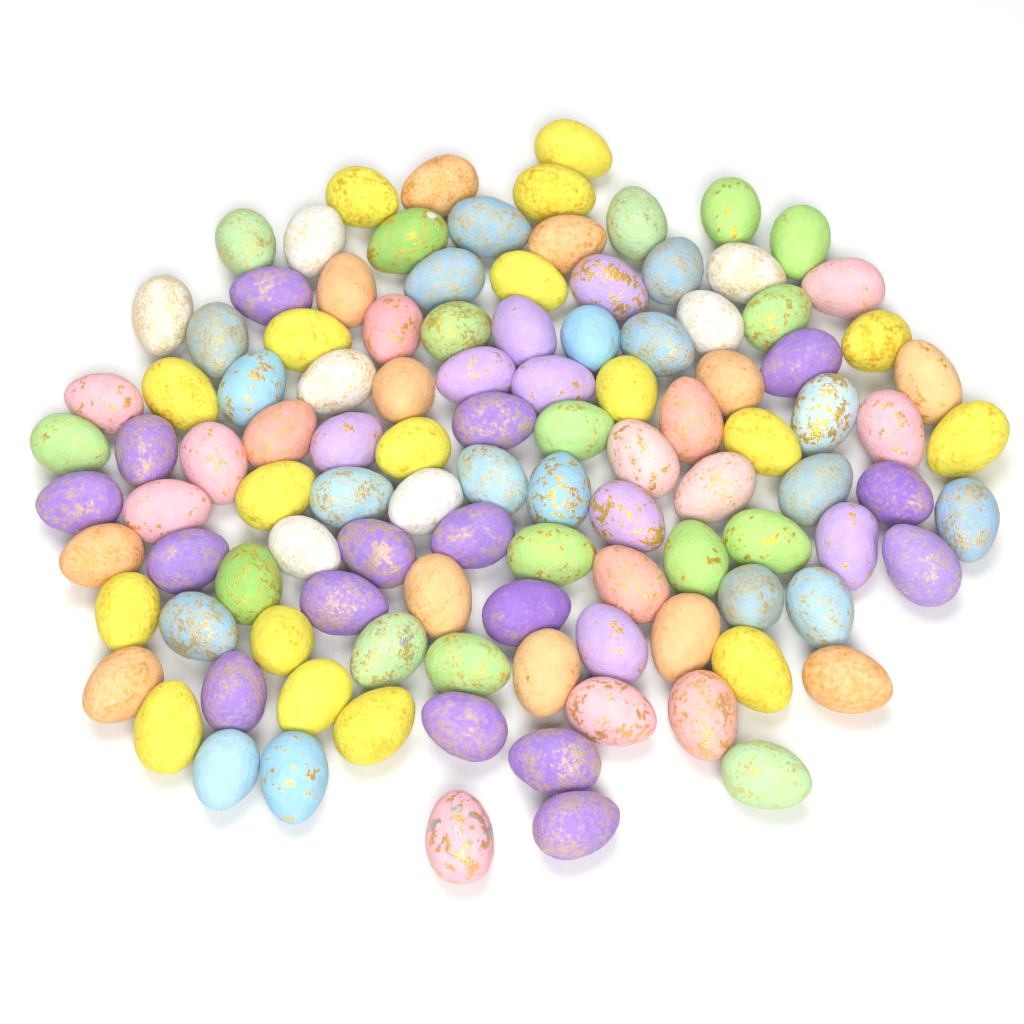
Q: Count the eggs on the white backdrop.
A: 109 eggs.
